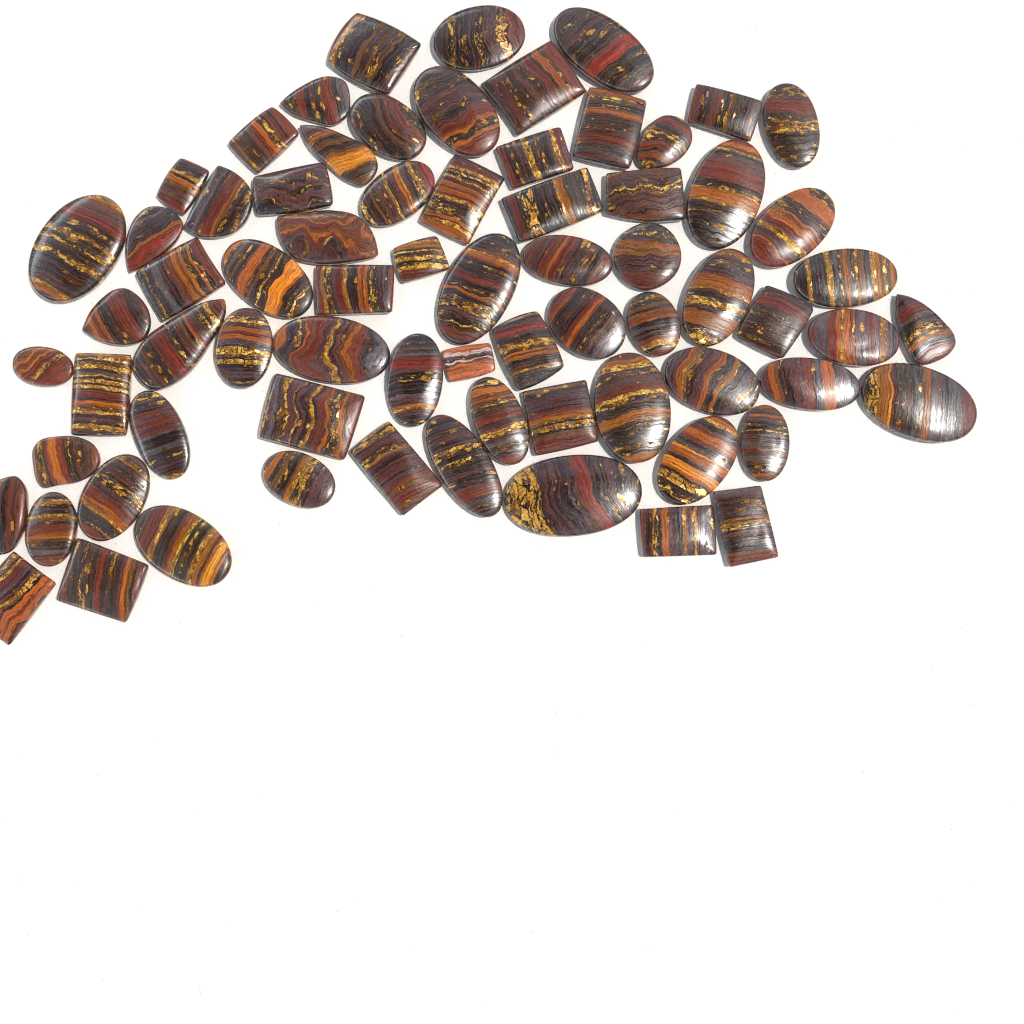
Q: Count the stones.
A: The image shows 72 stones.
